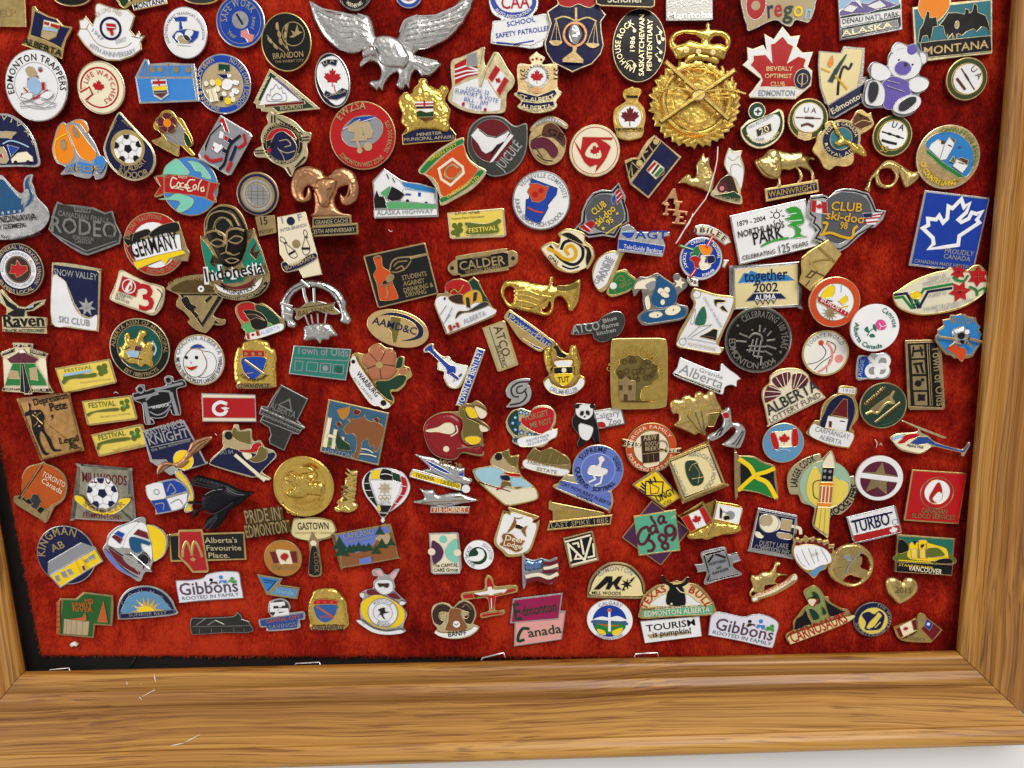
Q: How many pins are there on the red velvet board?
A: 195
